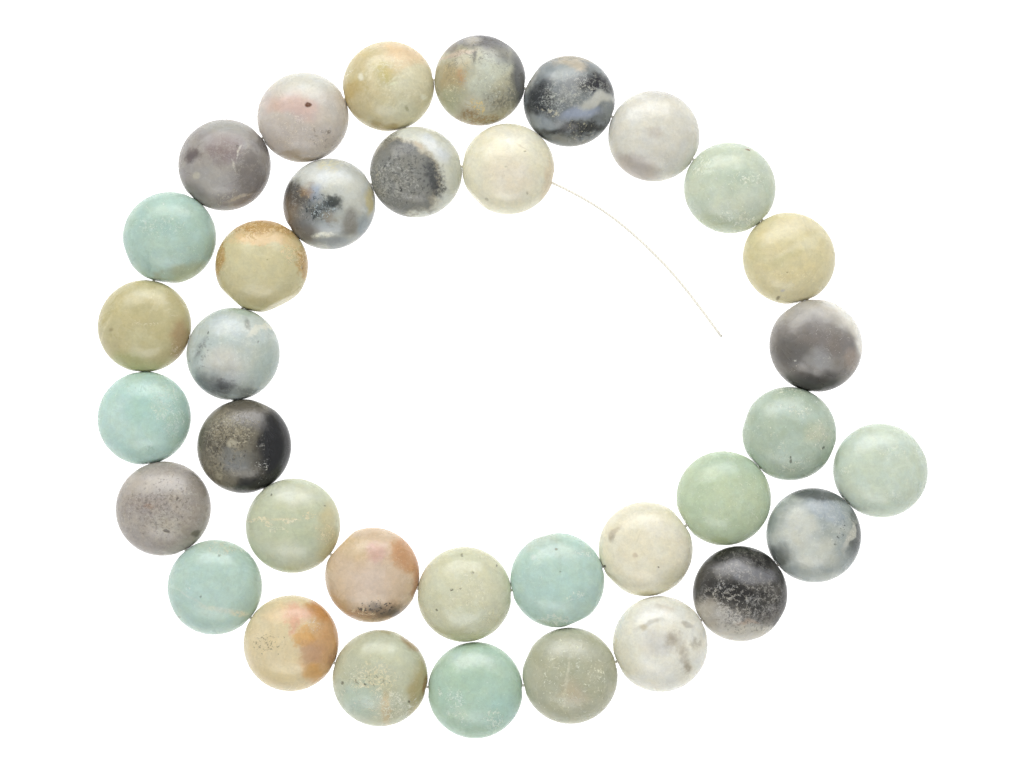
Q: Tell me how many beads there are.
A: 35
